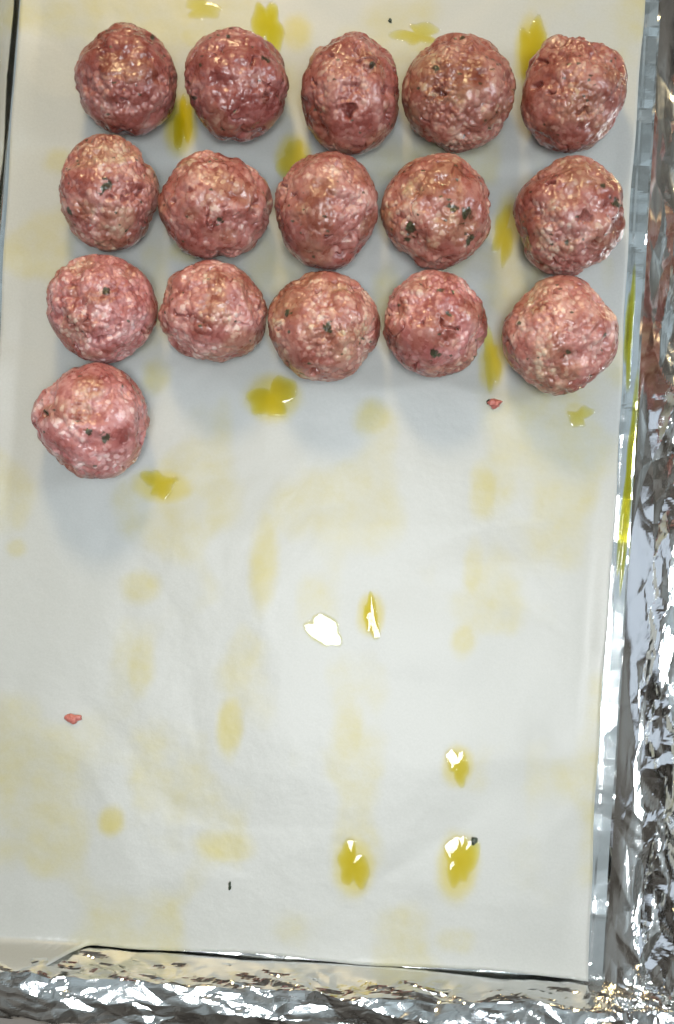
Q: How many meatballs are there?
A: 16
